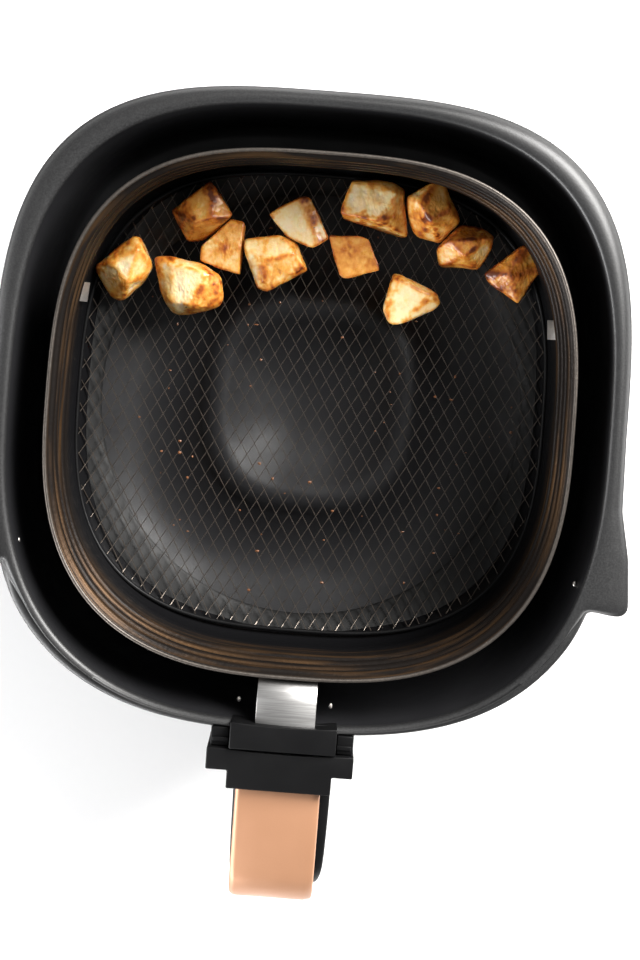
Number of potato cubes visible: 12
